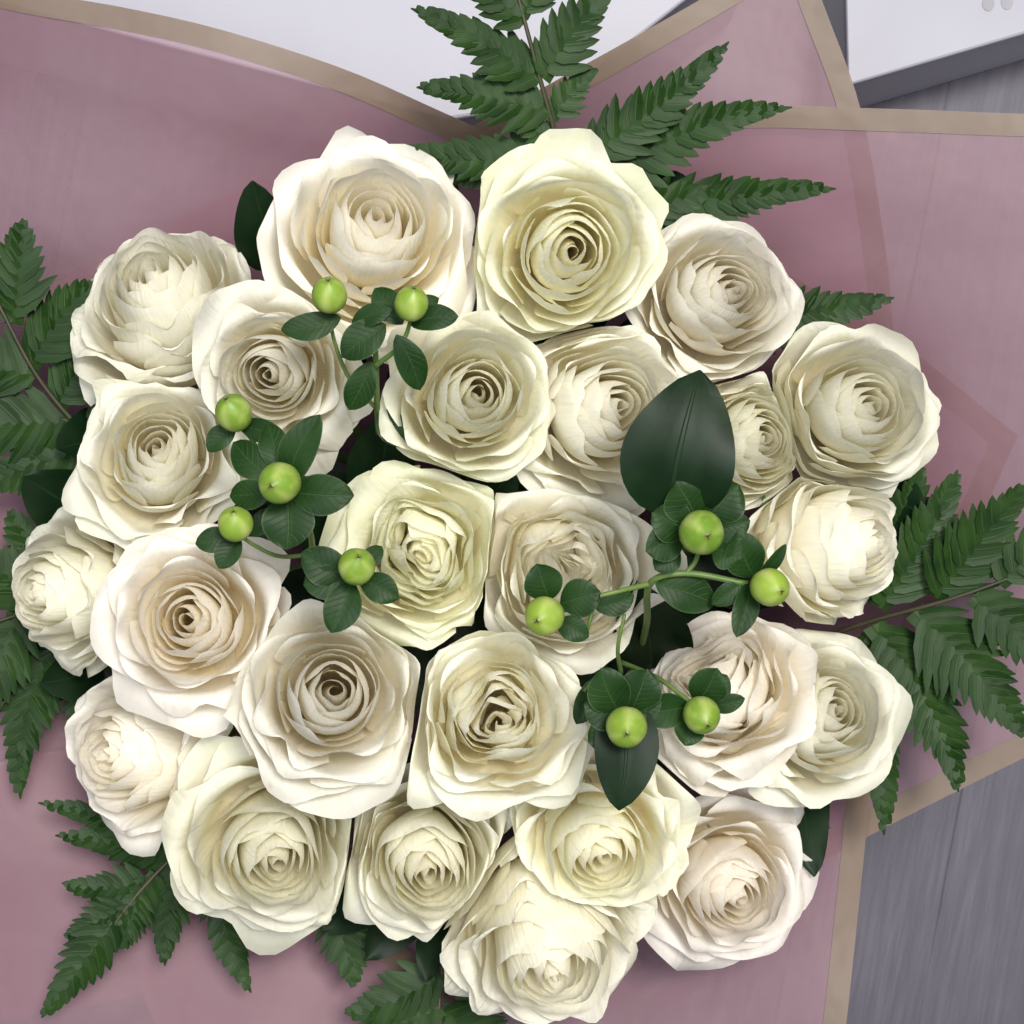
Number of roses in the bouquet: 25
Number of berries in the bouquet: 11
